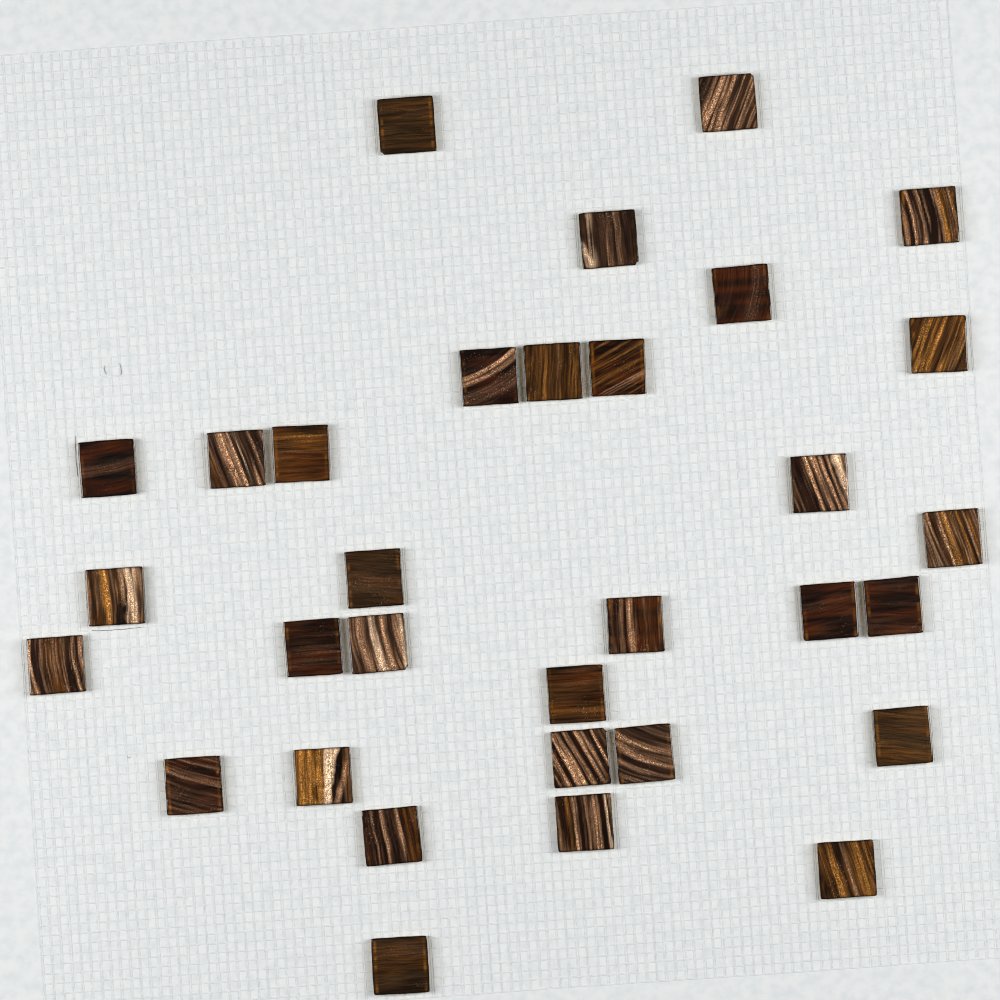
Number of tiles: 32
